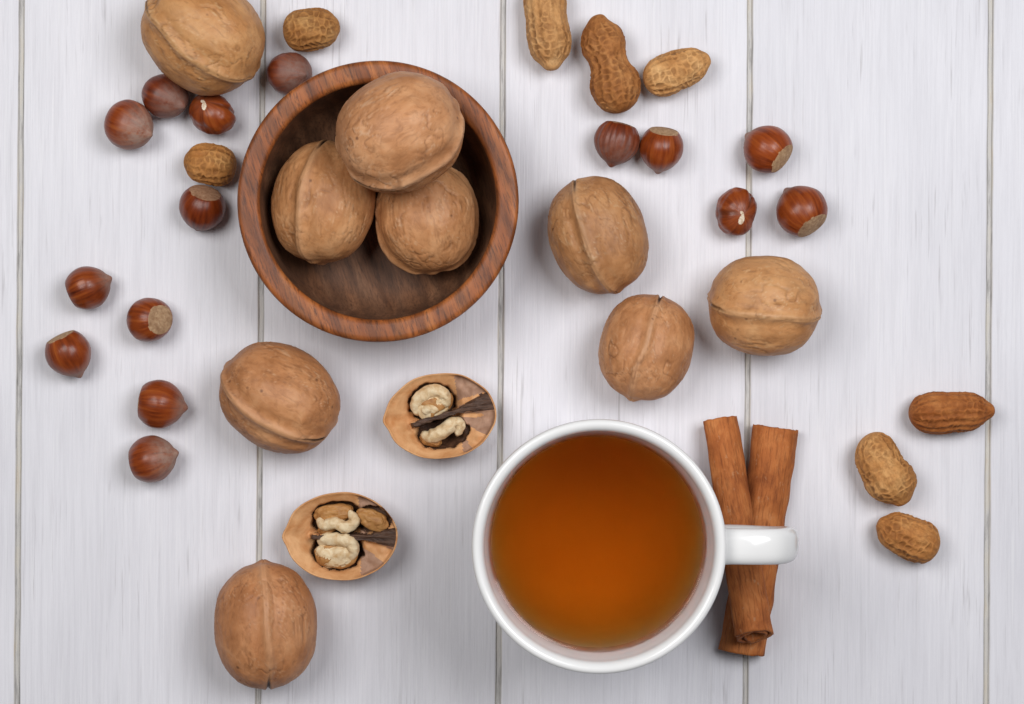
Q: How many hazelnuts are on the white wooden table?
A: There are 15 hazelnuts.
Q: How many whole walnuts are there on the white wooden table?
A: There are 9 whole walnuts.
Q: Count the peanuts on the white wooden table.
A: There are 8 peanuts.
